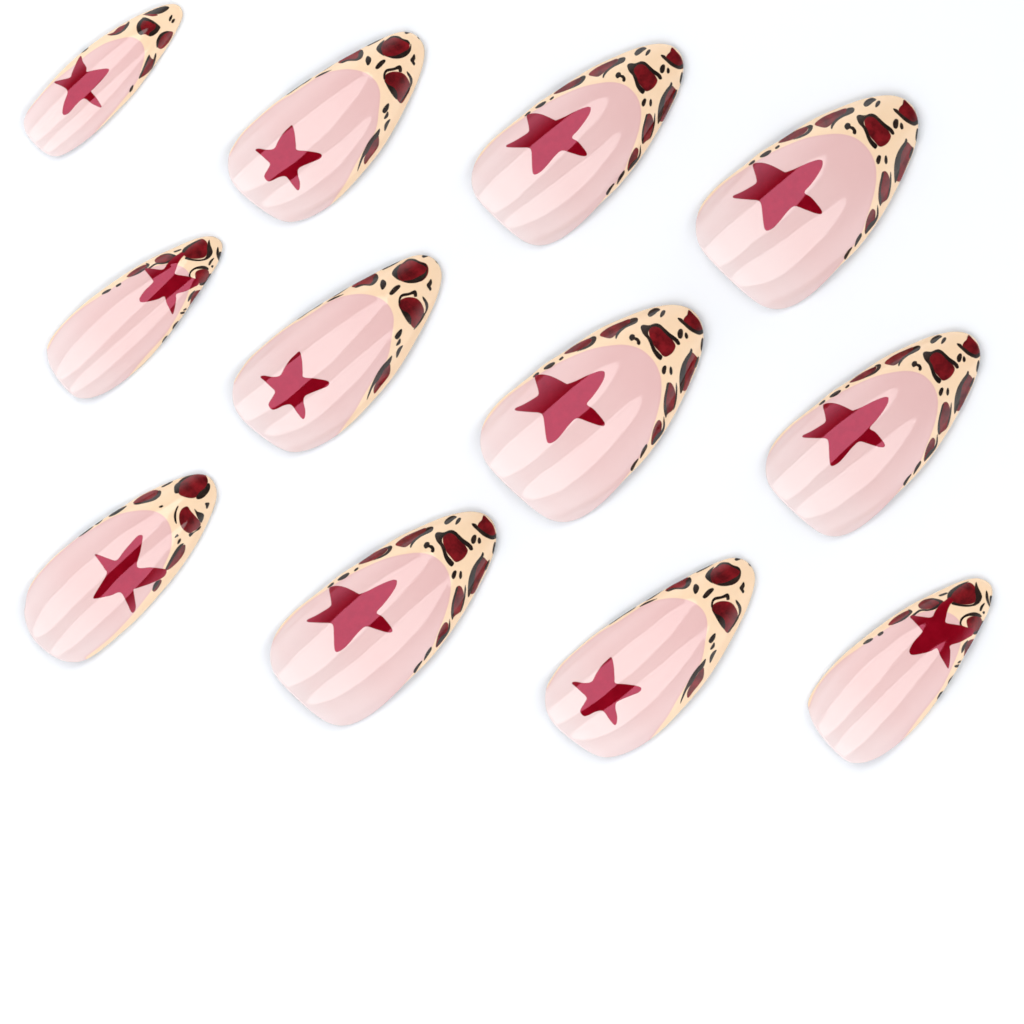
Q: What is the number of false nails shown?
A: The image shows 12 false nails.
